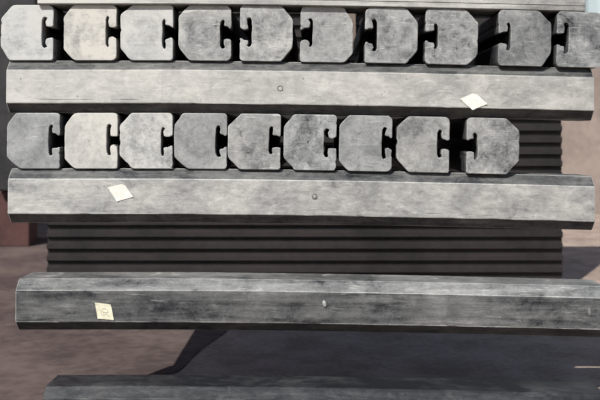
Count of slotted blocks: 19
